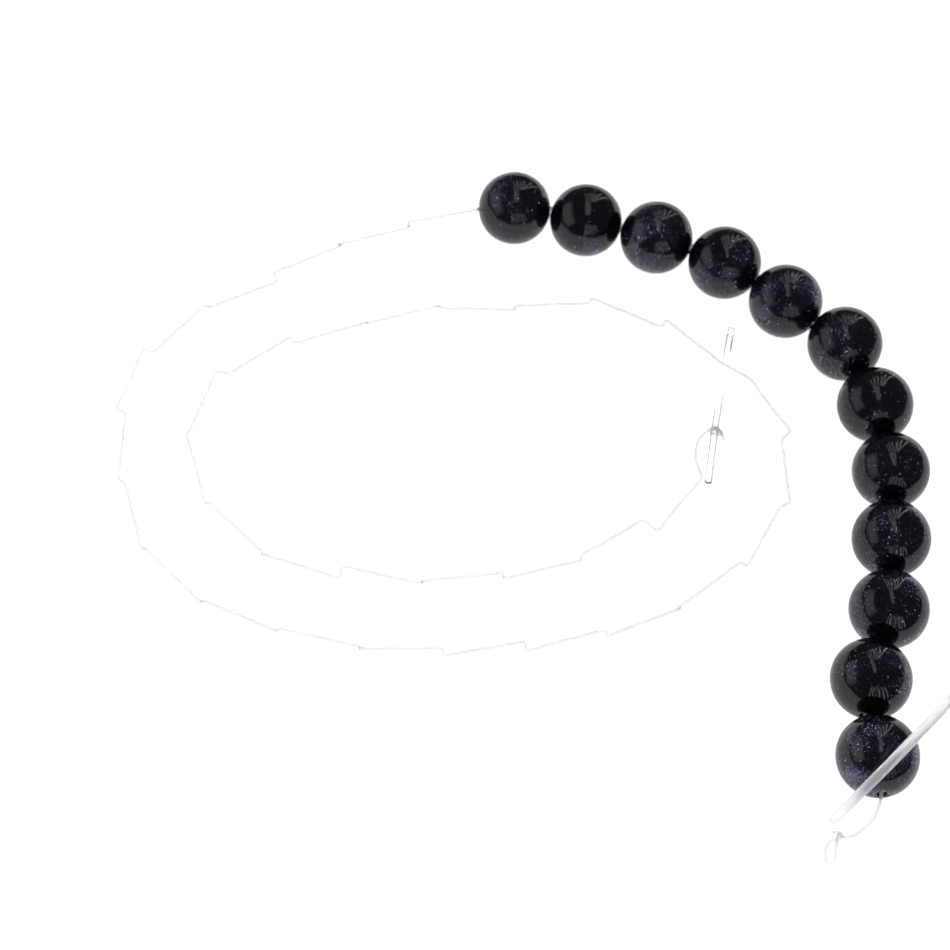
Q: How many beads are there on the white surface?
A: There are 12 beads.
